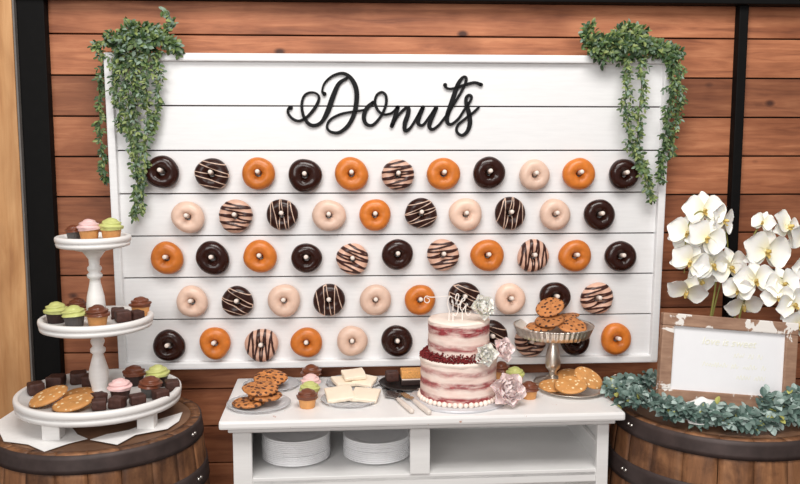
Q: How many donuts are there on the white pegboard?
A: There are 52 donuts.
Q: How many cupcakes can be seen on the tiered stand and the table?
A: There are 19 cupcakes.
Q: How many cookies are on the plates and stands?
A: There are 16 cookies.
